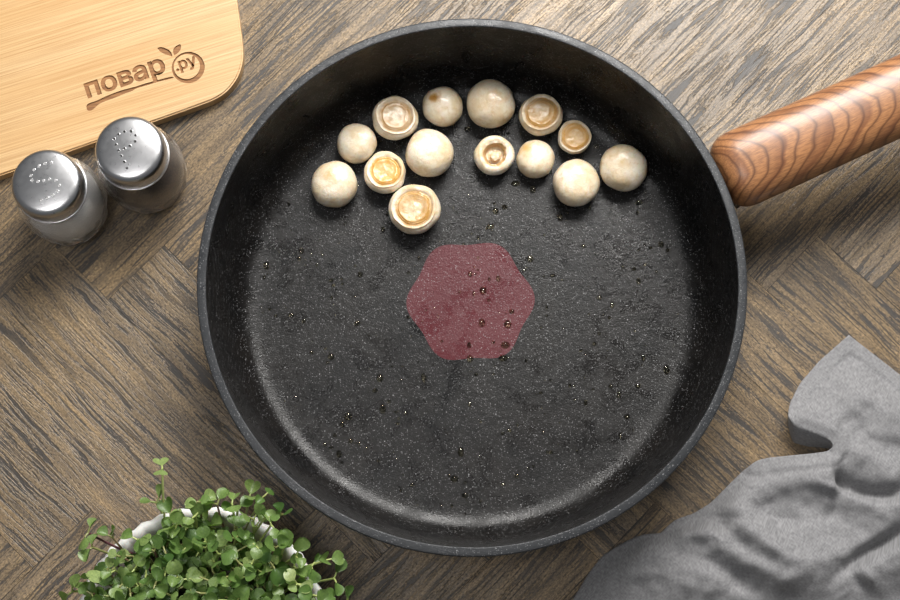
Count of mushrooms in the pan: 14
